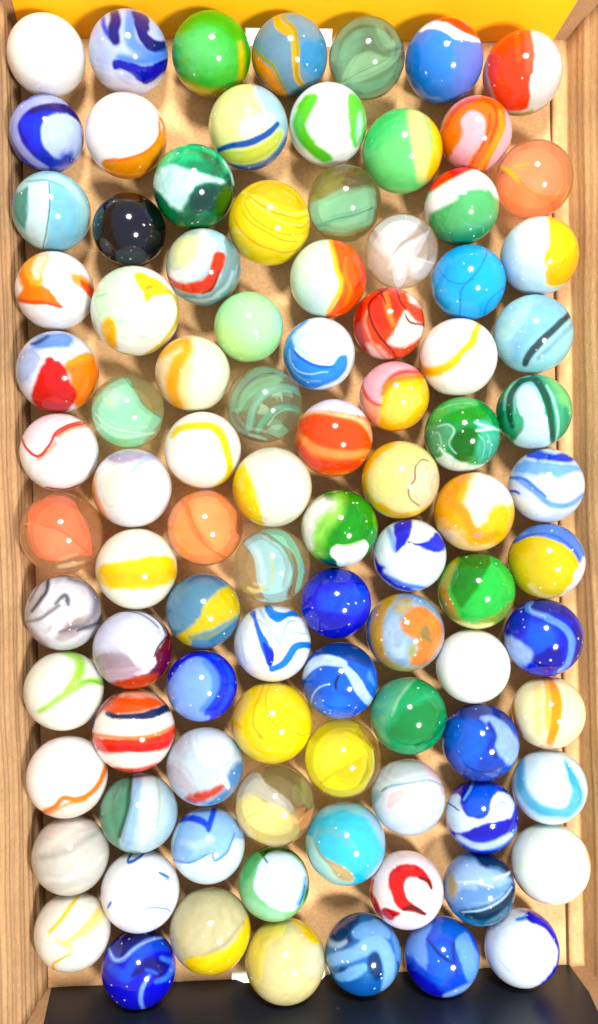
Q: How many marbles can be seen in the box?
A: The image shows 94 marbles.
